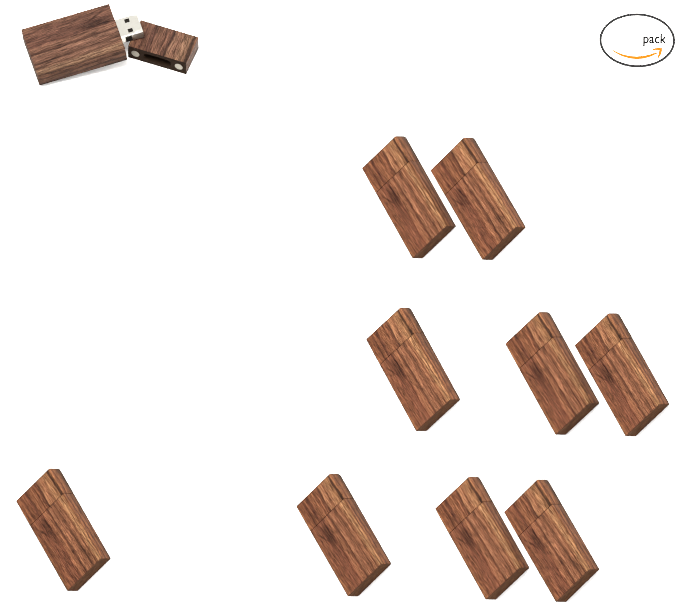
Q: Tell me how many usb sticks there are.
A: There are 10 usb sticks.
